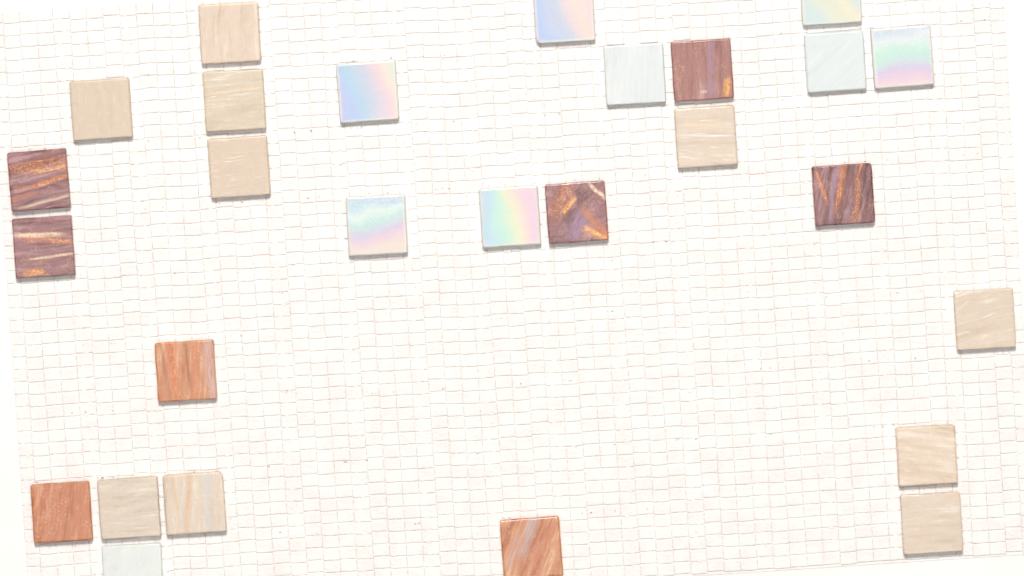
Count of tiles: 27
